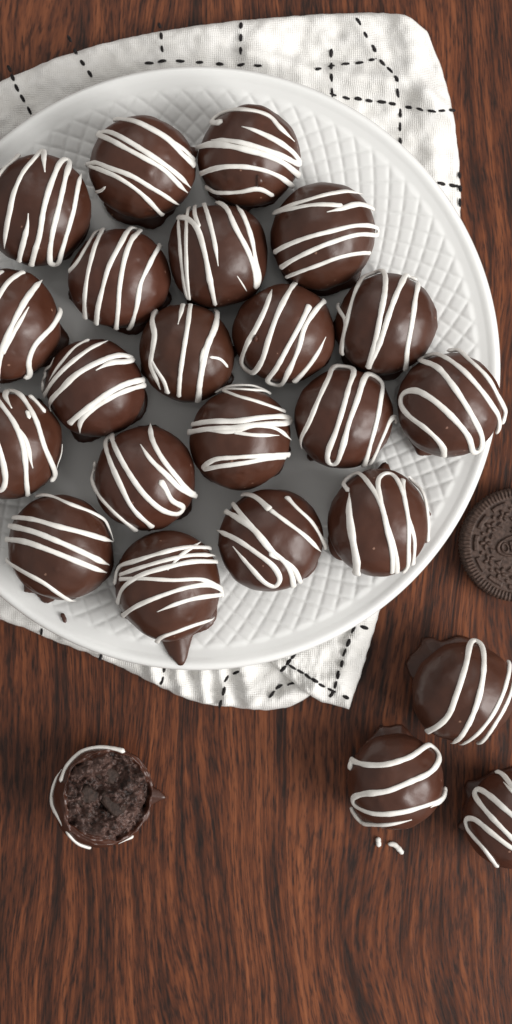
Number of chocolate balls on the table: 24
